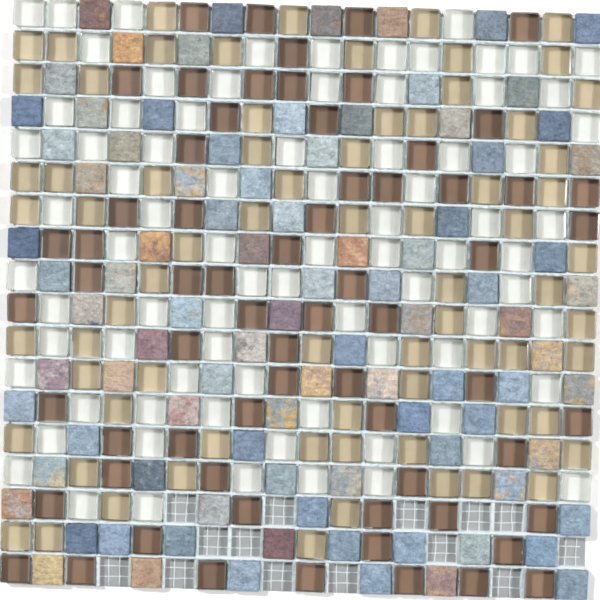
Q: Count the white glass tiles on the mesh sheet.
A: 81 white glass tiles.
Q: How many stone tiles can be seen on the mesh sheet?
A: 91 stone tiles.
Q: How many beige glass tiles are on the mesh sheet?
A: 72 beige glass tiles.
